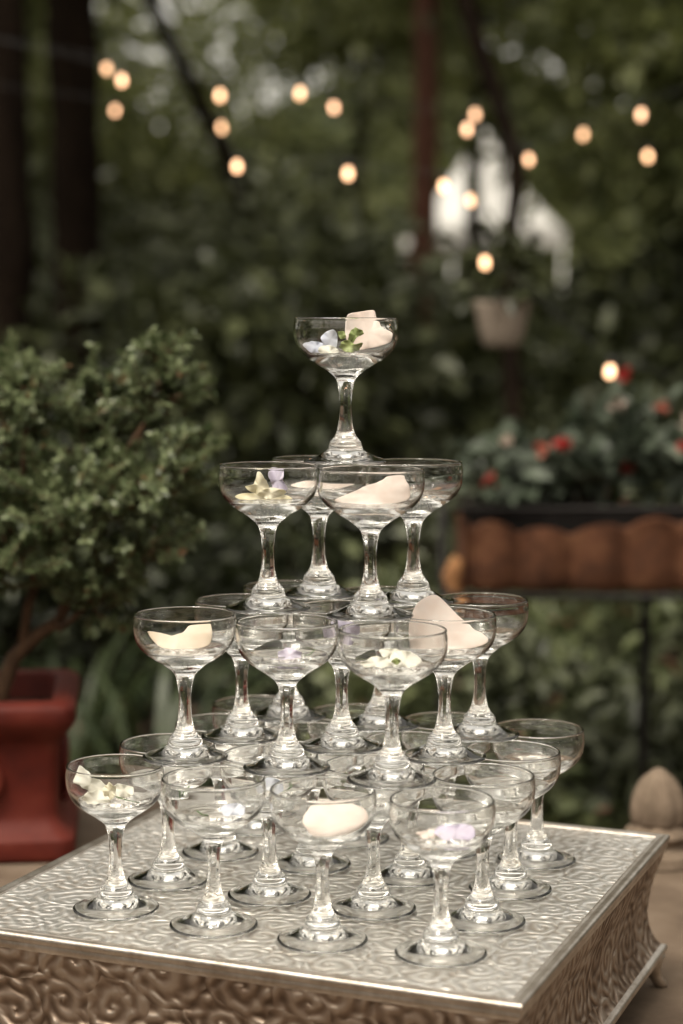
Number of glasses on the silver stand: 30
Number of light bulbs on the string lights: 19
